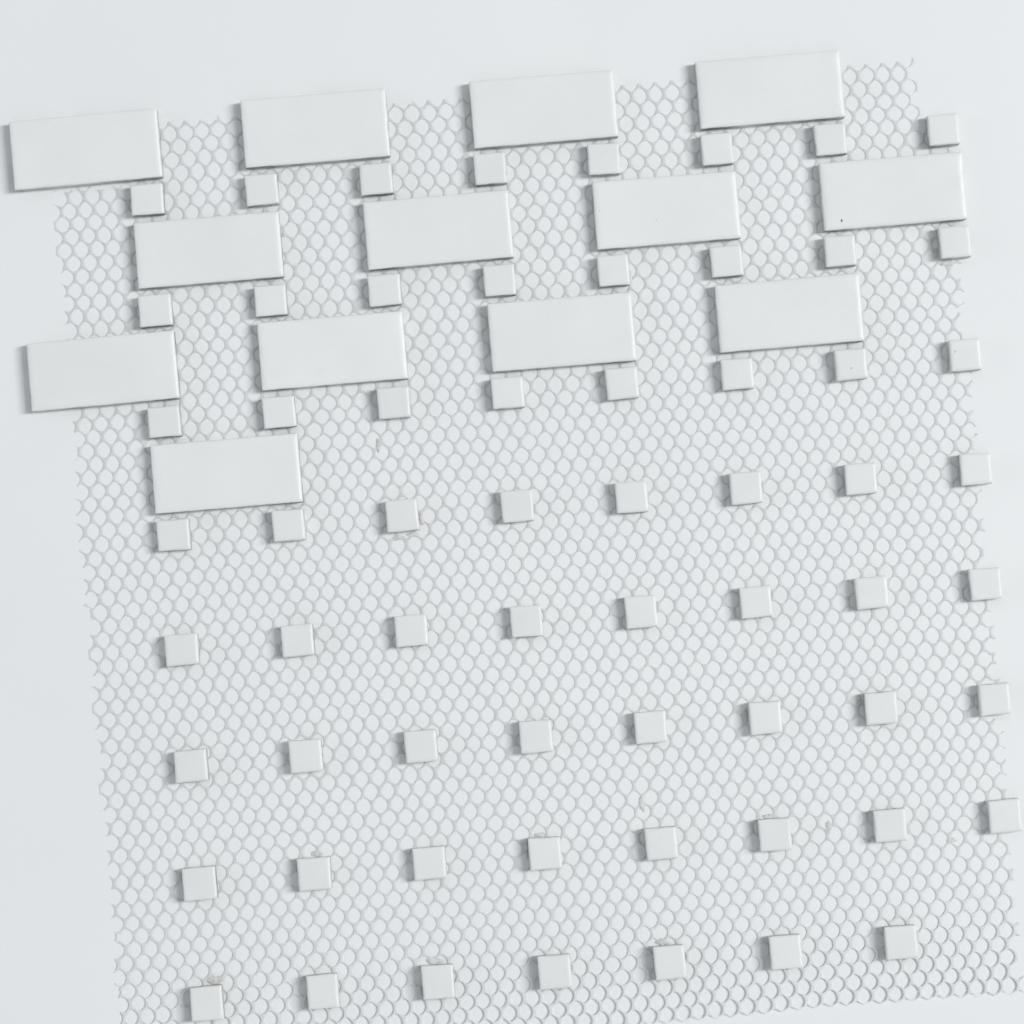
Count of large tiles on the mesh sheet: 13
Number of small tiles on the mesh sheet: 63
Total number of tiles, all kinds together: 76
